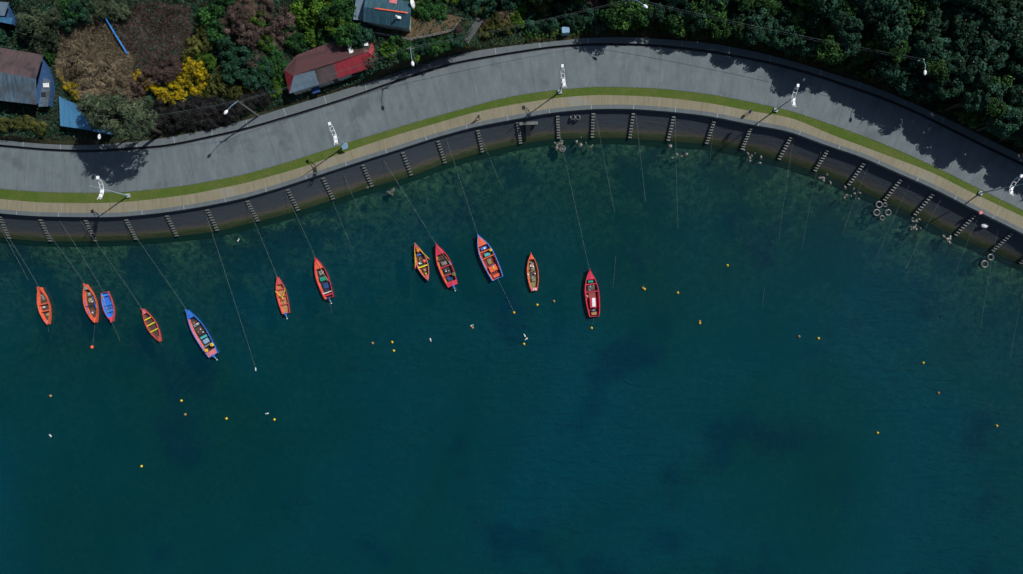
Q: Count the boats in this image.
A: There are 12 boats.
